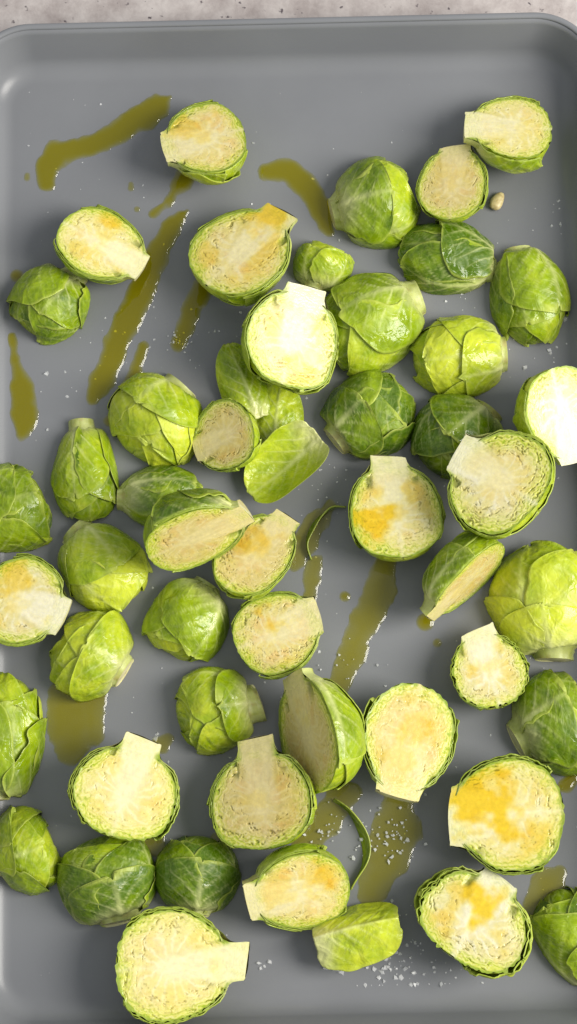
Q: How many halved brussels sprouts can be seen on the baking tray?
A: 48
